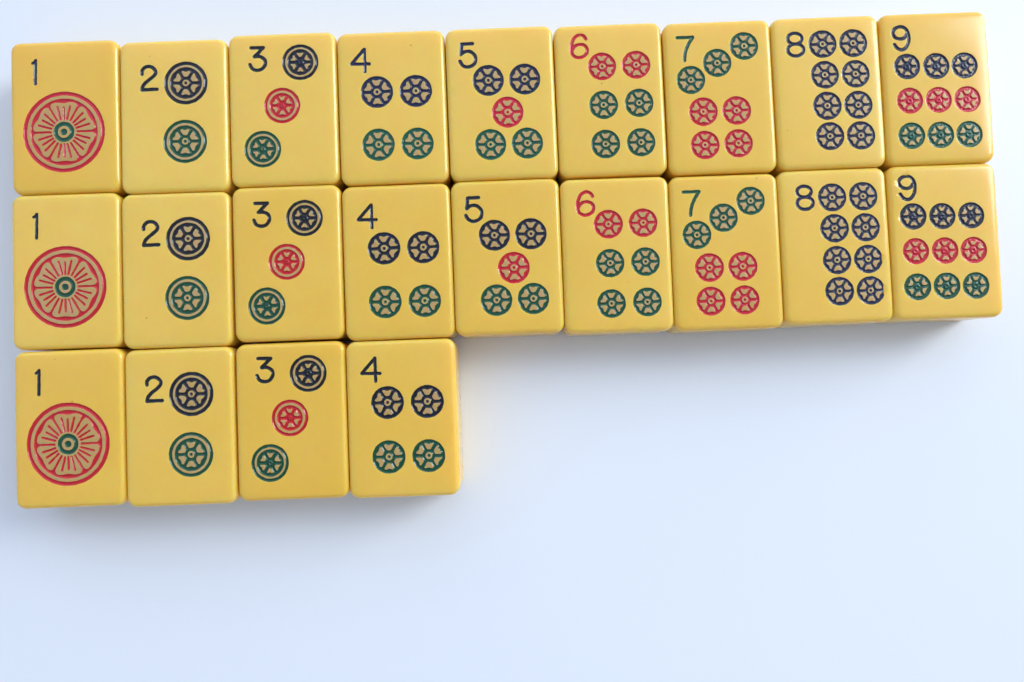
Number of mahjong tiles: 22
